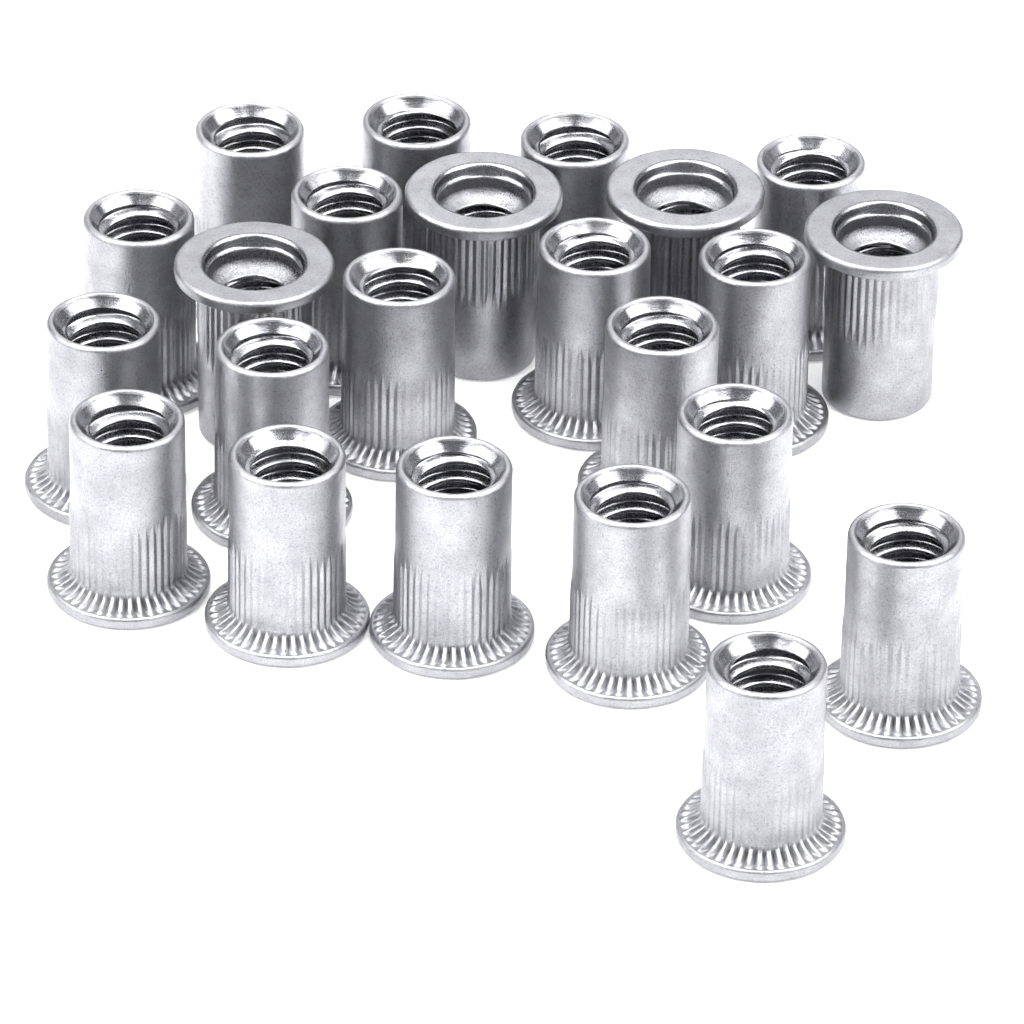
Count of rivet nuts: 23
